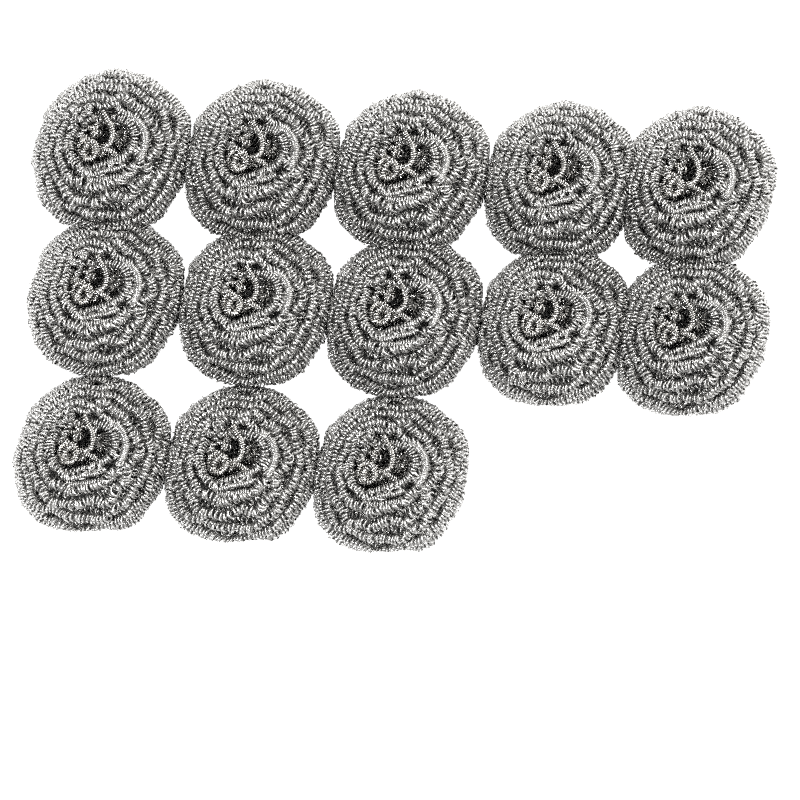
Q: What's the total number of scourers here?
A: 13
